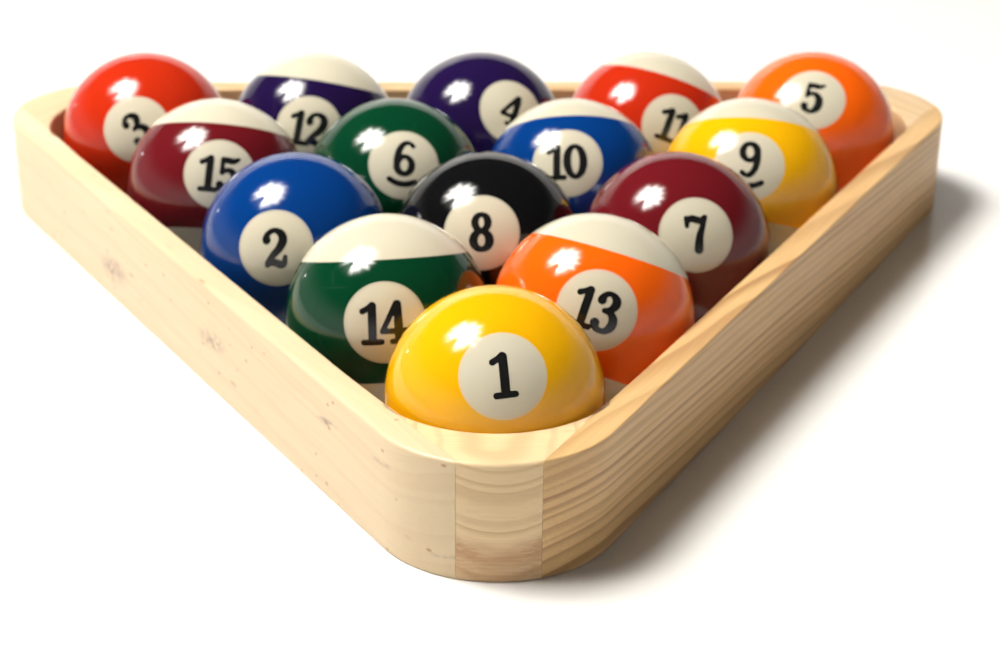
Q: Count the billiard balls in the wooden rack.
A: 15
